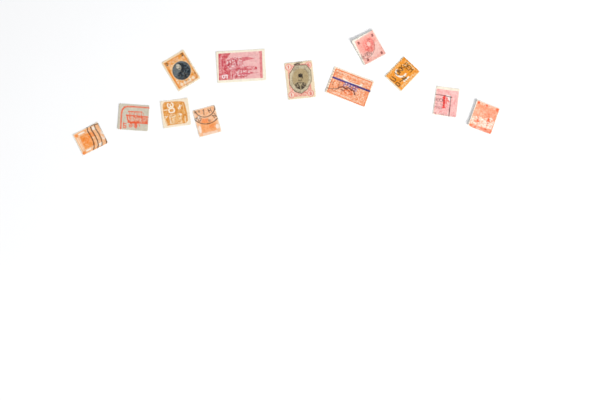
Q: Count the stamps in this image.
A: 12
